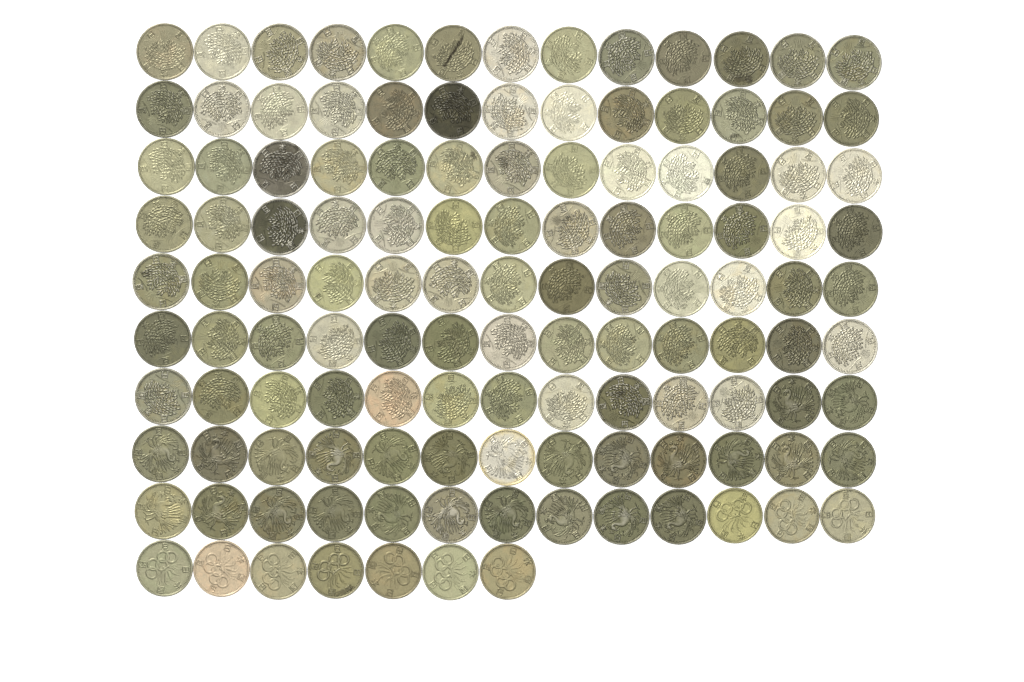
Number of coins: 124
